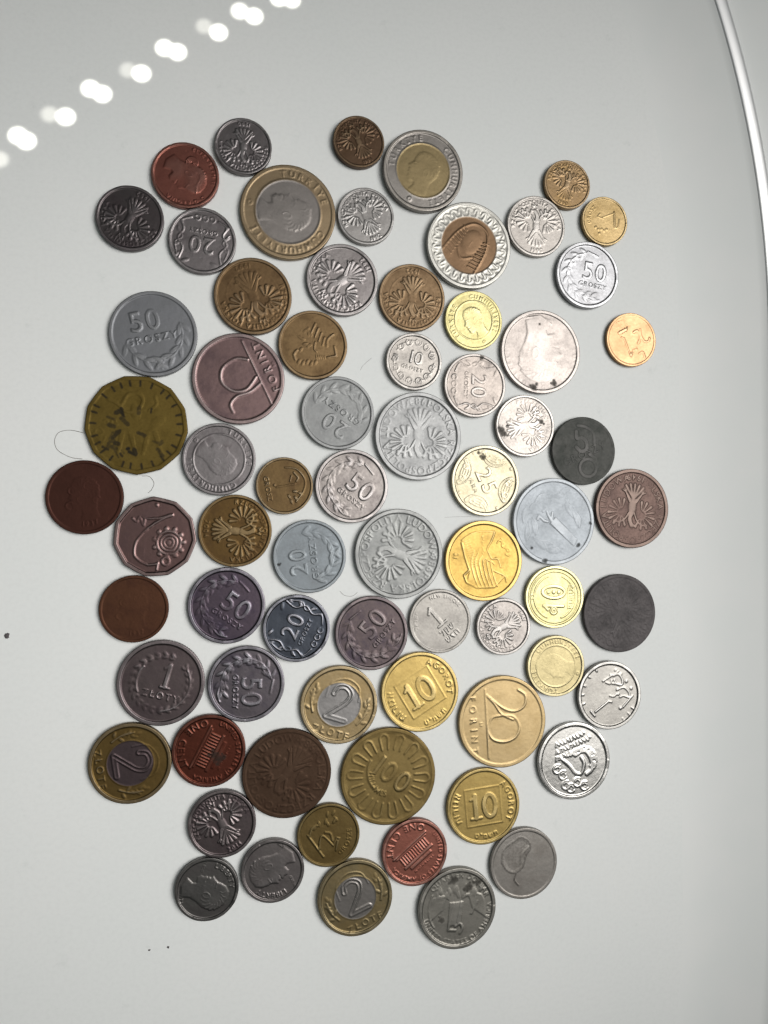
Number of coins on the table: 70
